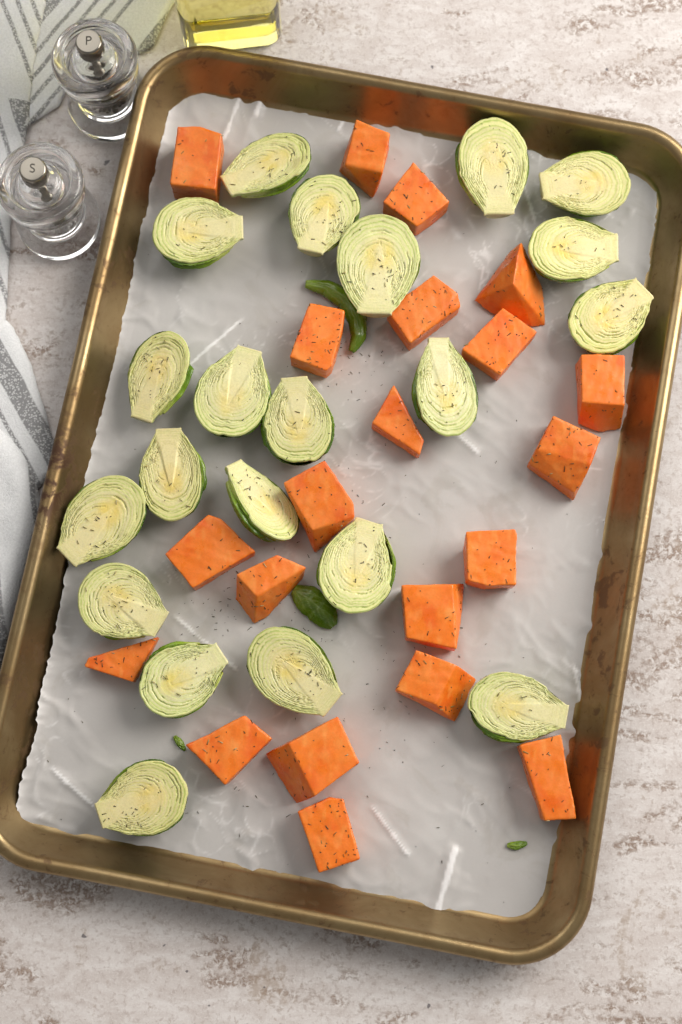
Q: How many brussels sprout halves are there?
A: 21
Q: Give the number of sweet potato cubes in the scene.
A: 21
